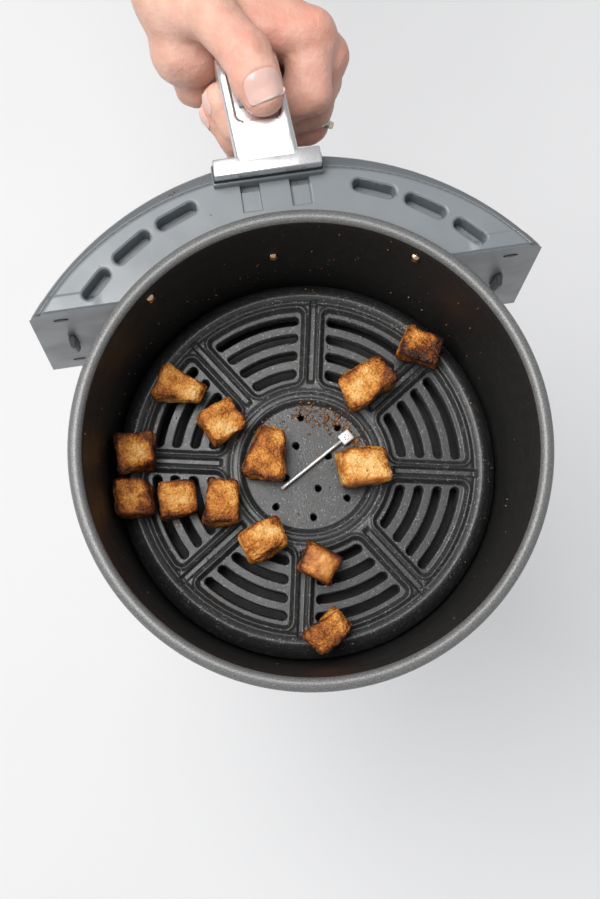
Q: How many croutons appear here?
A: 13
